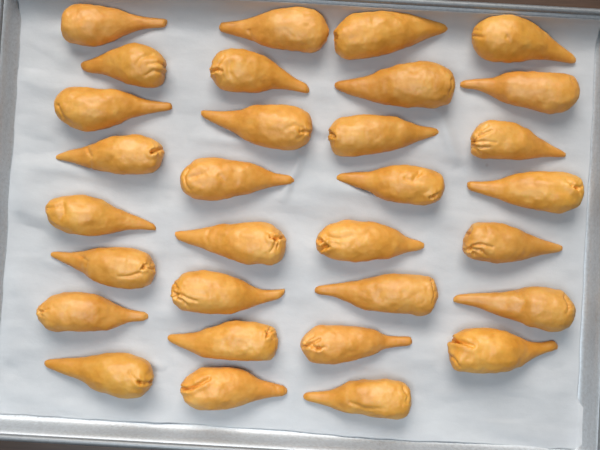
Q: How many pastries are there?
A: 31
